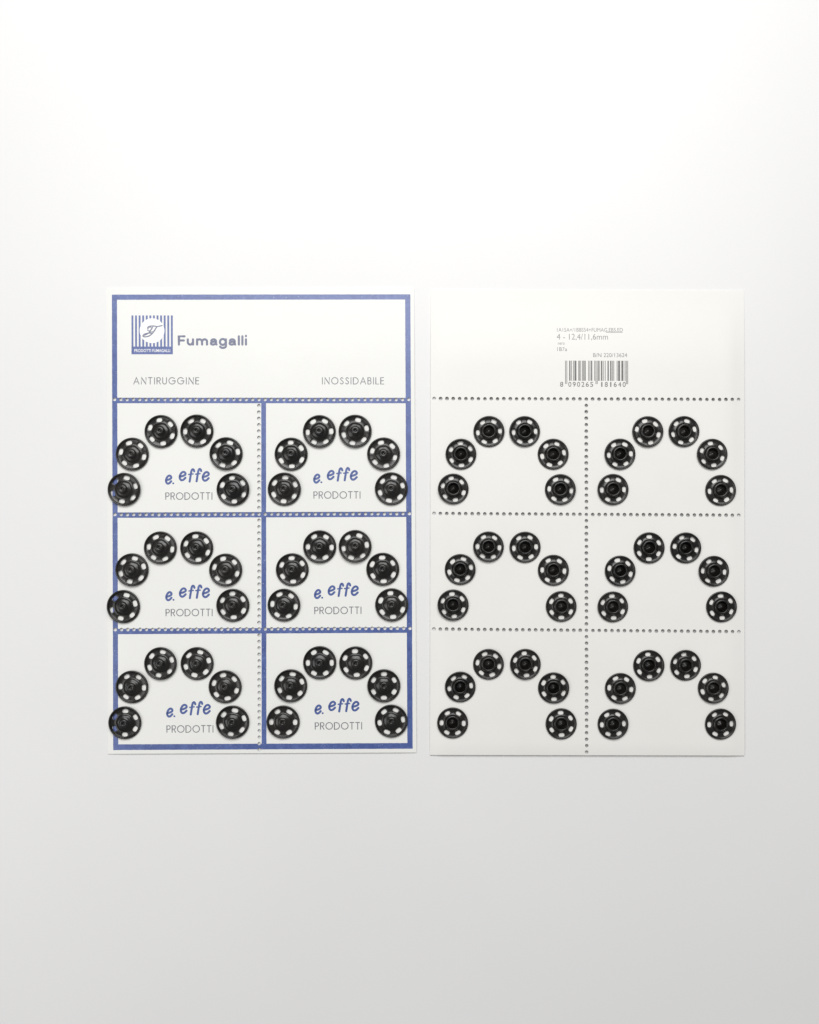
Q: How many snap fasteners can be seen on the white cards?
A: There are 72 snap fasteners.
